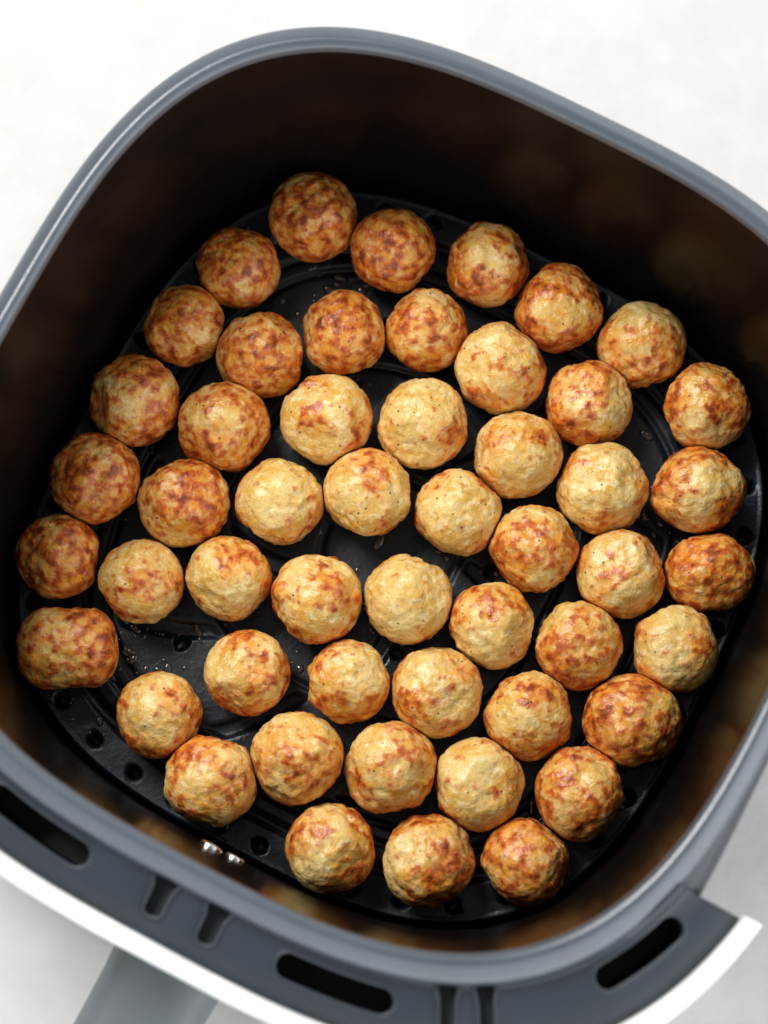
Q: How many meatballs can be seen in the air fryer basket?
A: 51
